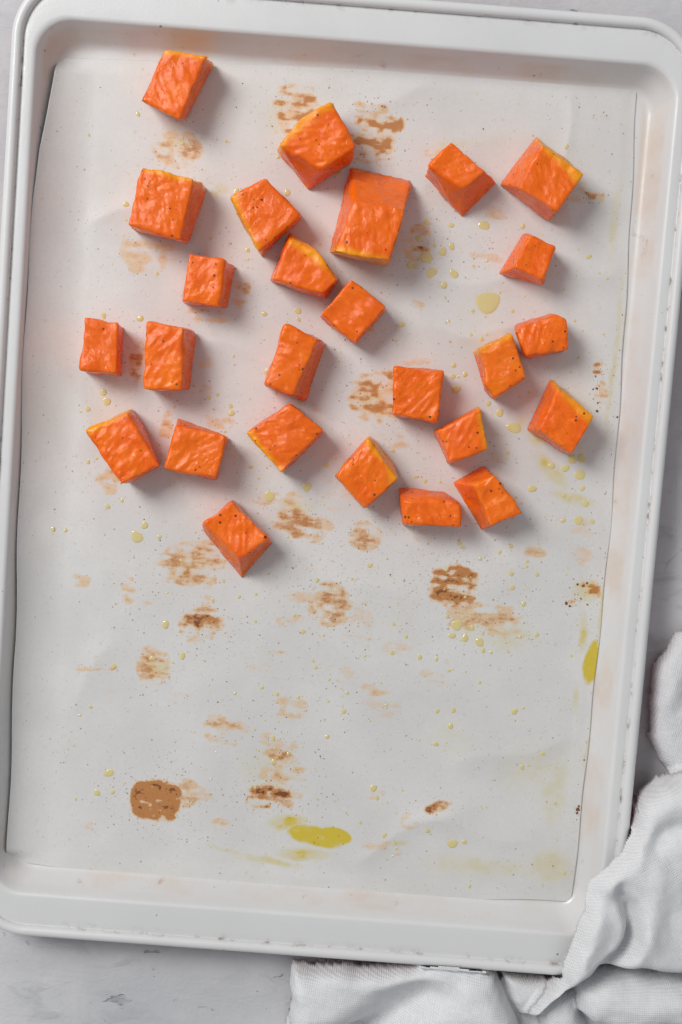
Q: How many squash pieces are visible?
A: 26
